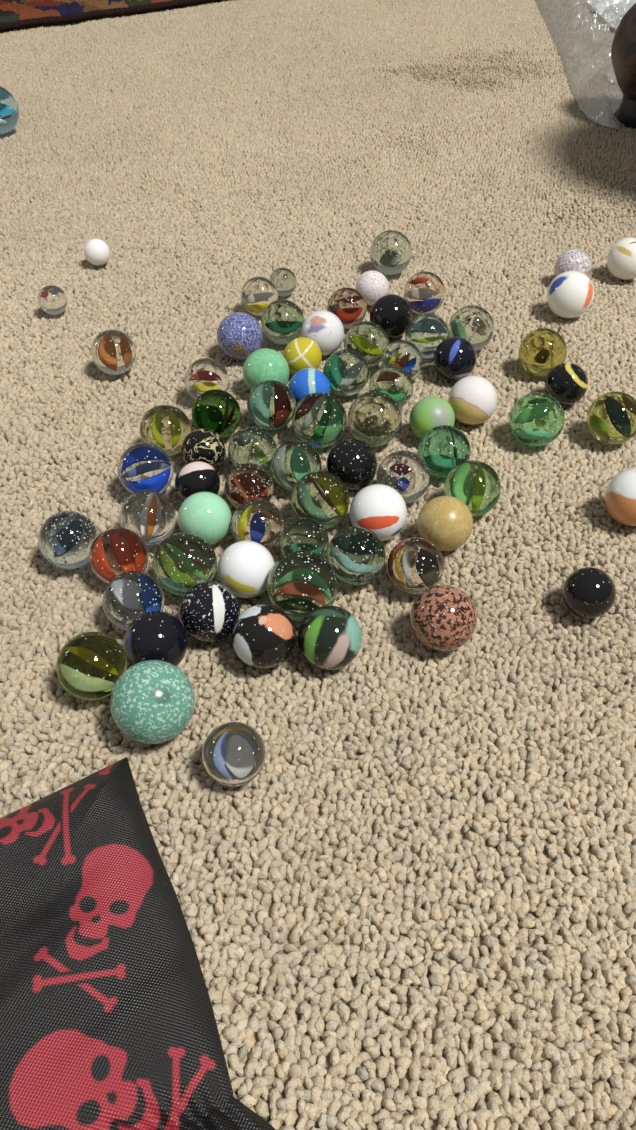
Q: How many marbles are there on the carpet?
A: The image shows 74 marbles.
